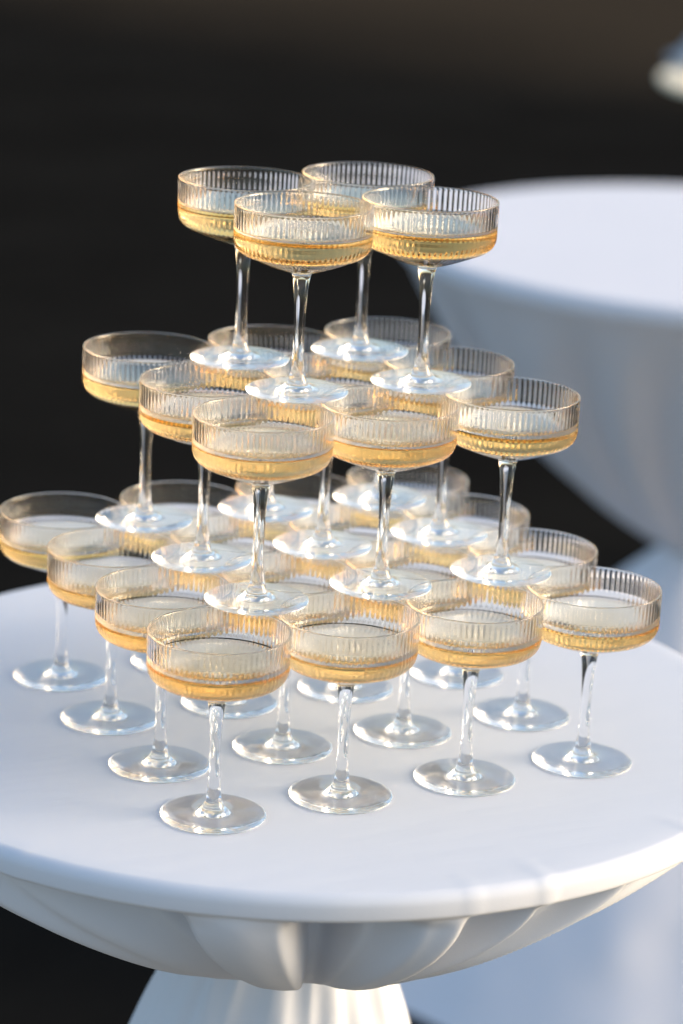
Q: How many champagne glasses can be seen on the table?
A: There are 29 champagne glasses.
